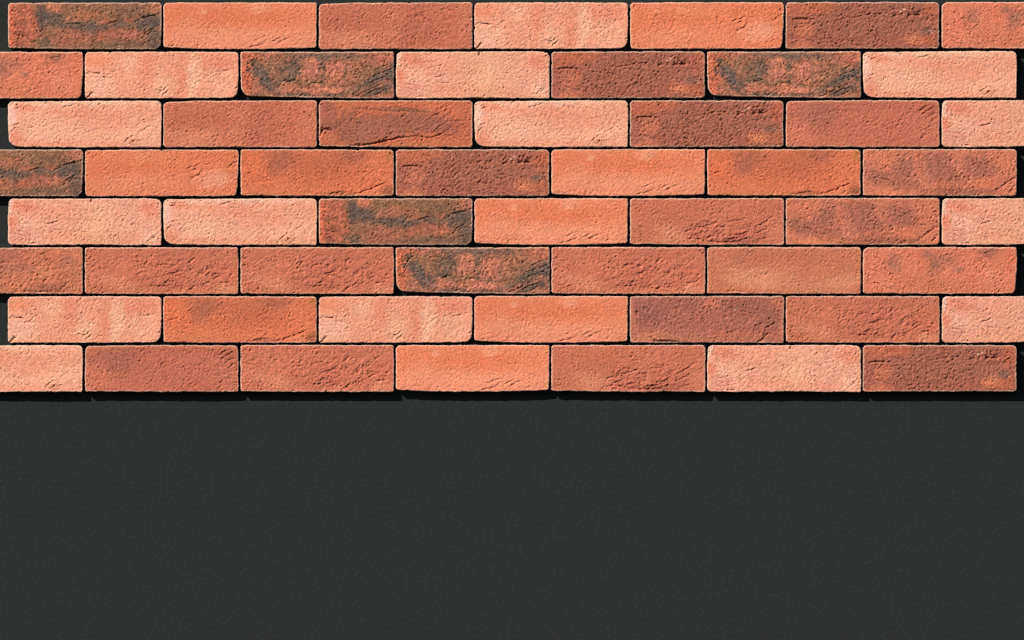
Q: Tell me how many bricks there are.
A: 56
